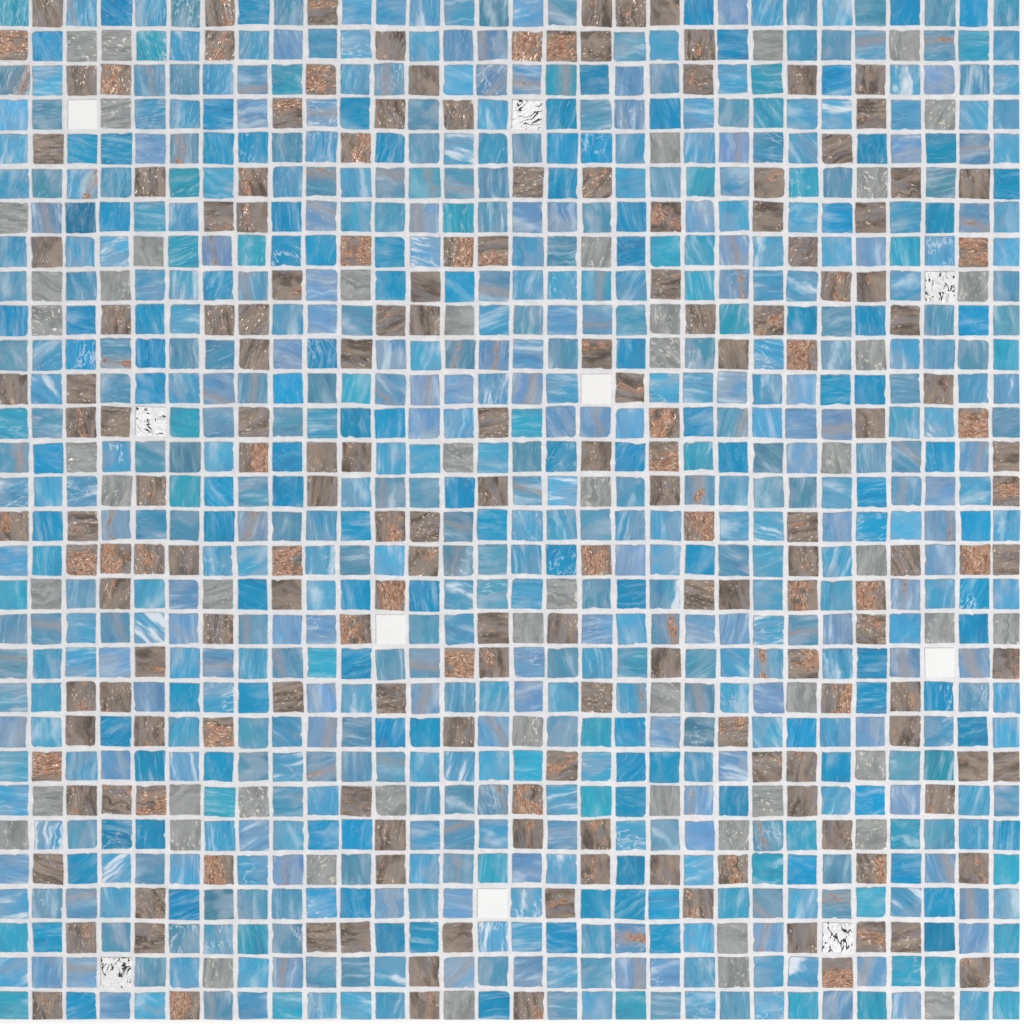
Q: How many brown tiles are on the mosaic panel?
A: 176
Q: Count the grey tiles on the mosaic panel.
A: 52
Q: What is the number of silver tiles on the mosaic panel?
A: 5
